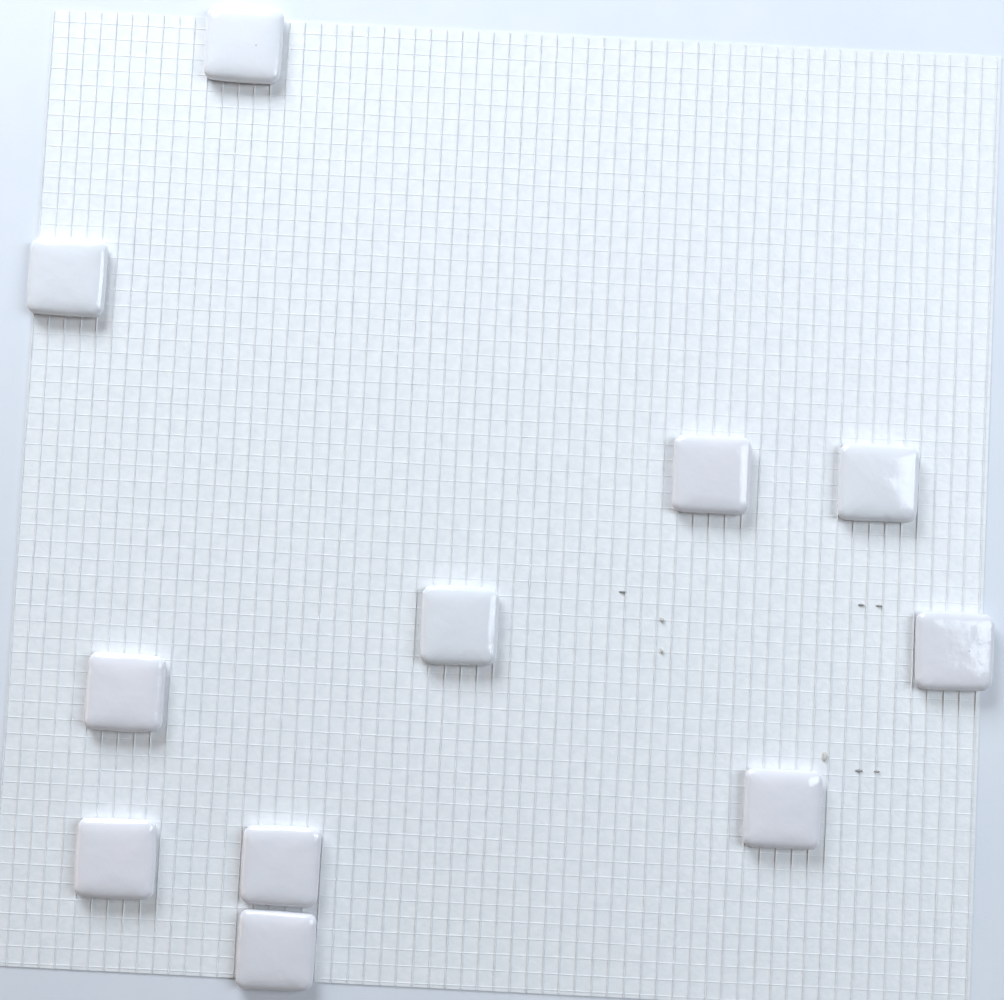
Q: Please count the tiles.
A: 11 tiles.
